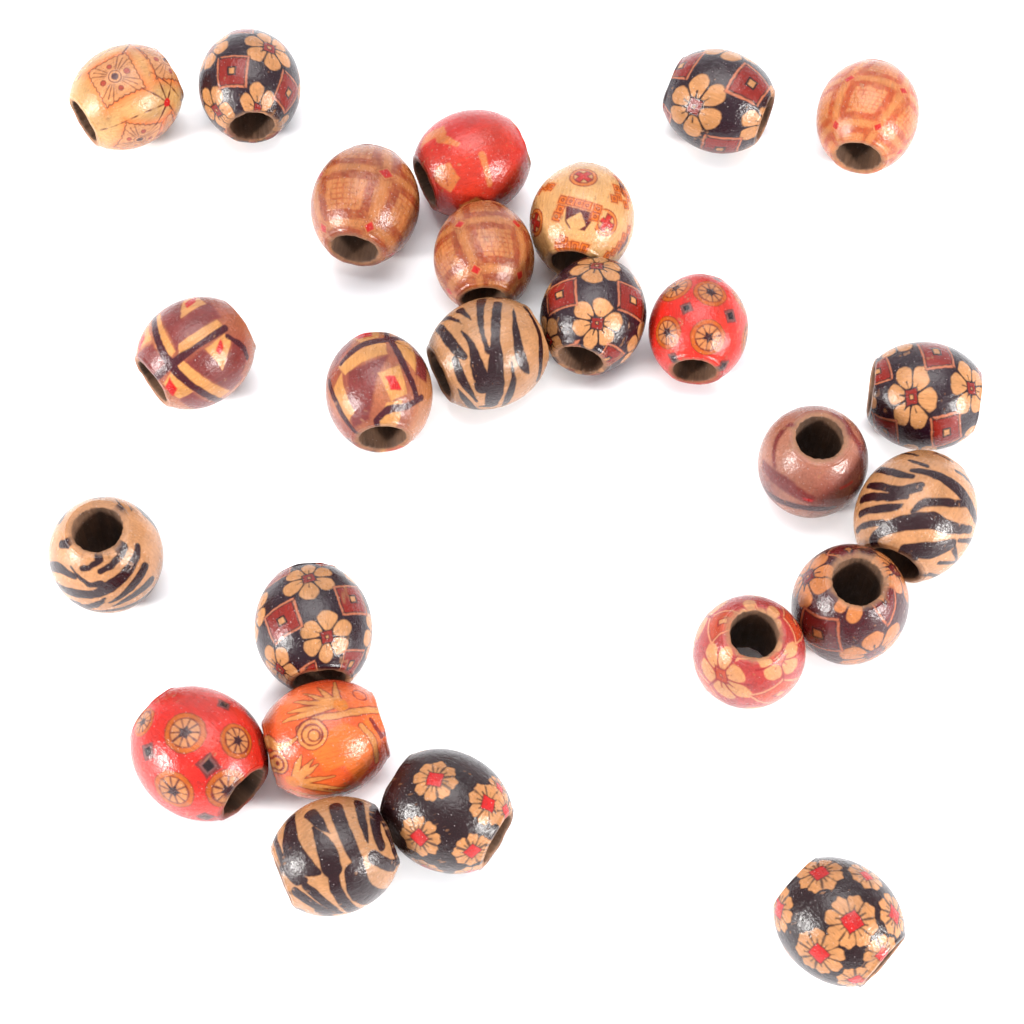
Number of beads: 25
